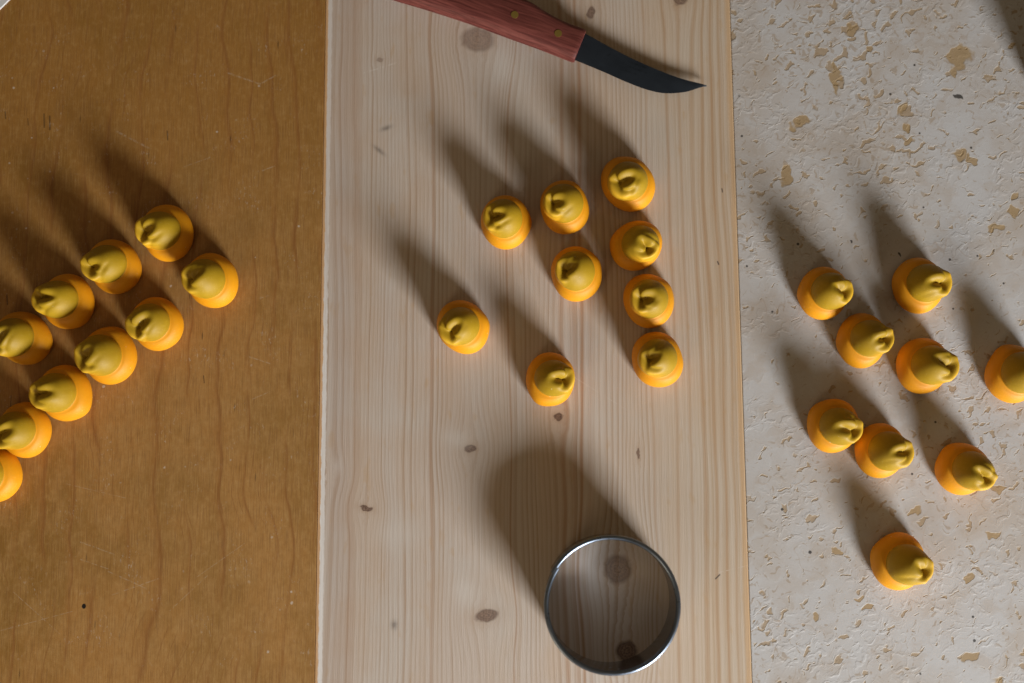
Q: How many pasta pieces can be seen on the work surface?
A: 28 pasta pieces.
